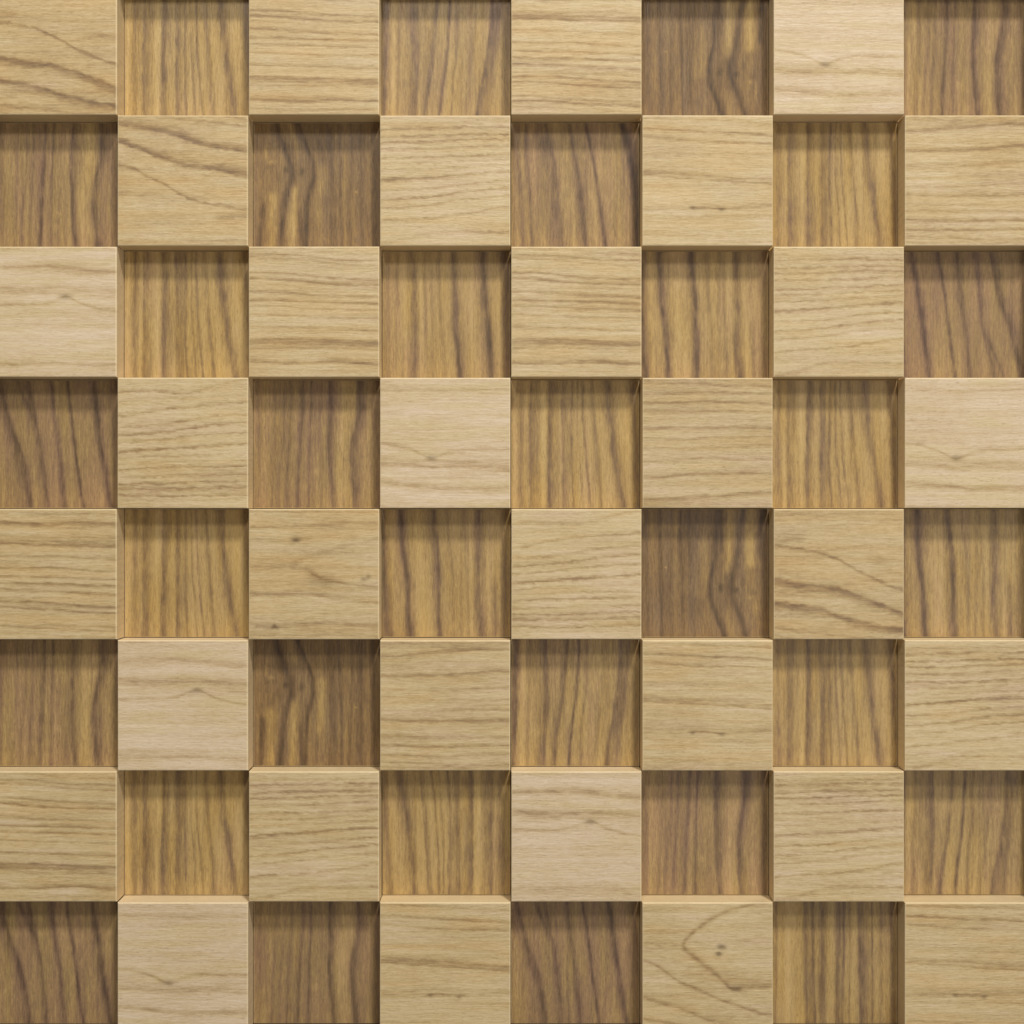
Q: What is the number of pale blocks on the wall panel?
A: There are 32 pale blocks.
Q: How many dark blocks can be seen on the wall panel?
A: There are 32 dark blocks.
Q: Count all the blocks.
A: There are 64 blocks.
